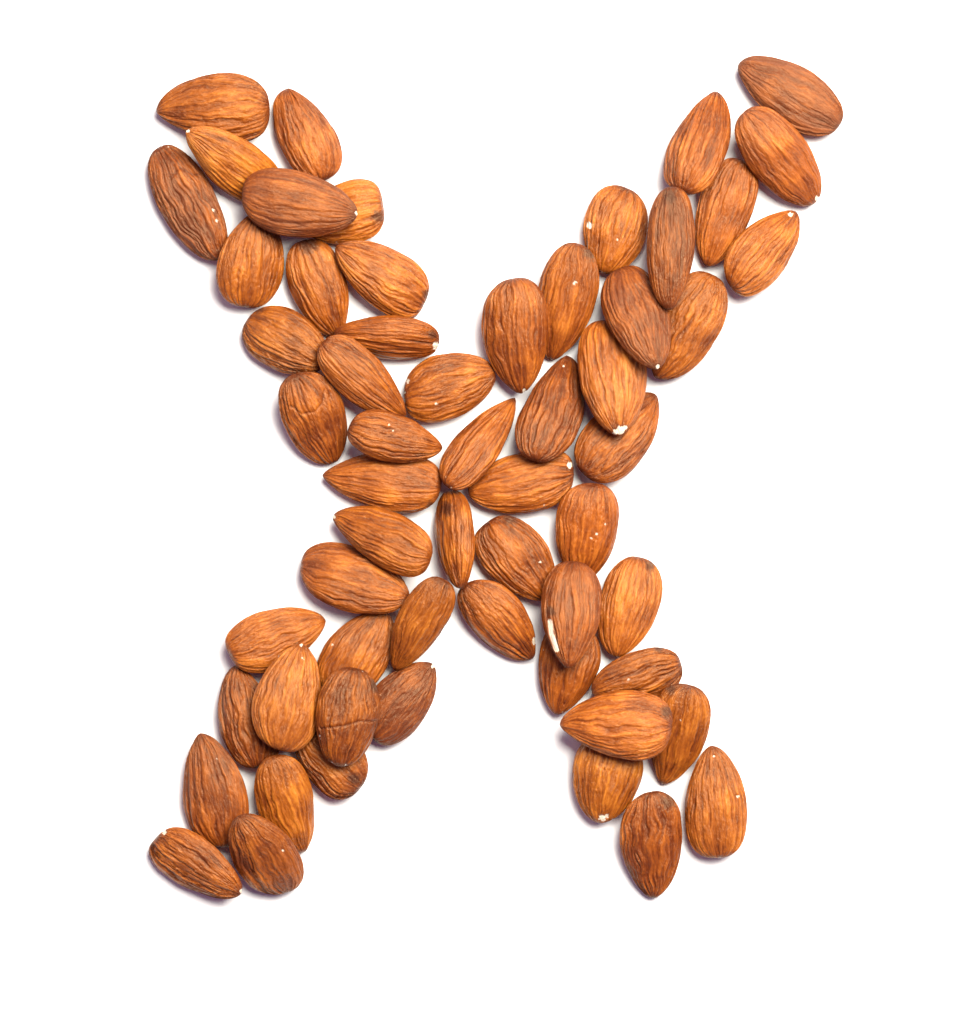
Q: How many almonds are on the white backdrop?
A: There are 59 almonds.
